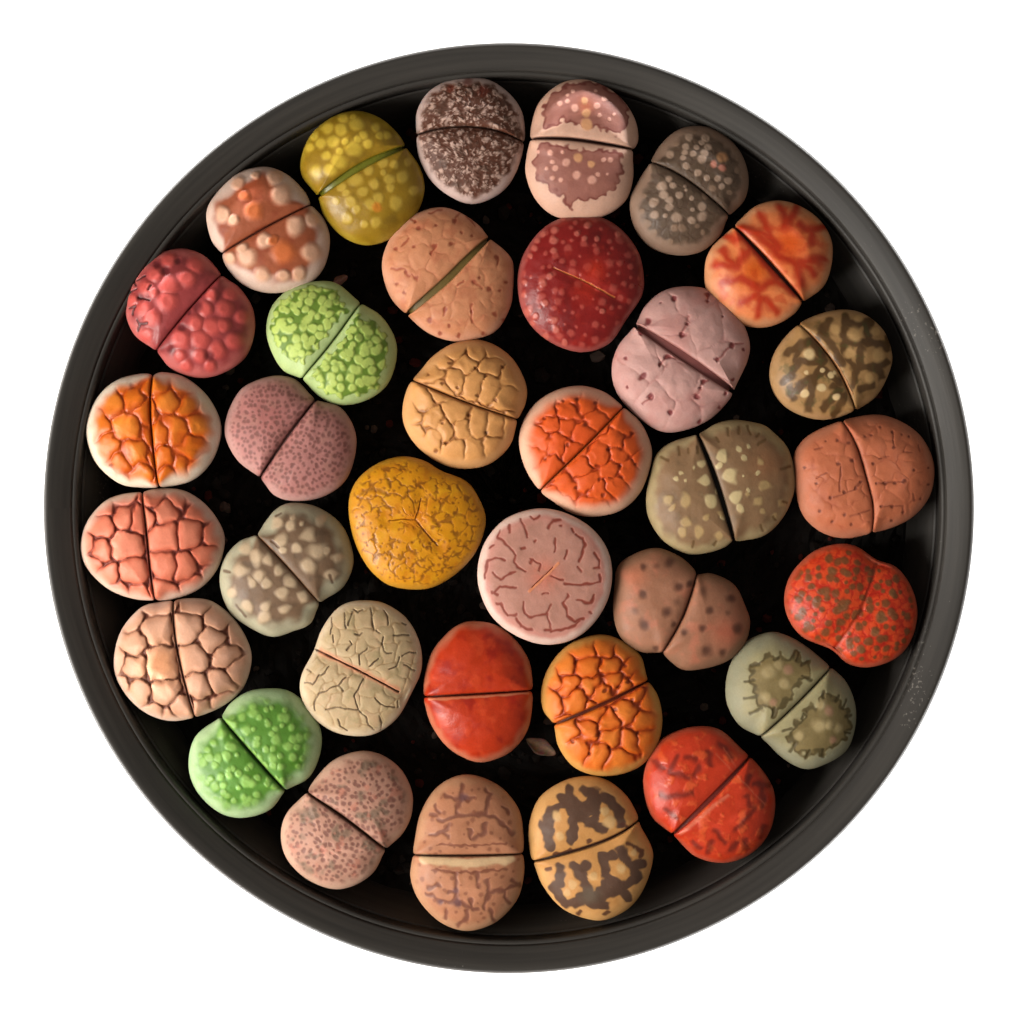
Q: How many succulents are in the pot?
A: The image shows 34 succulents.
